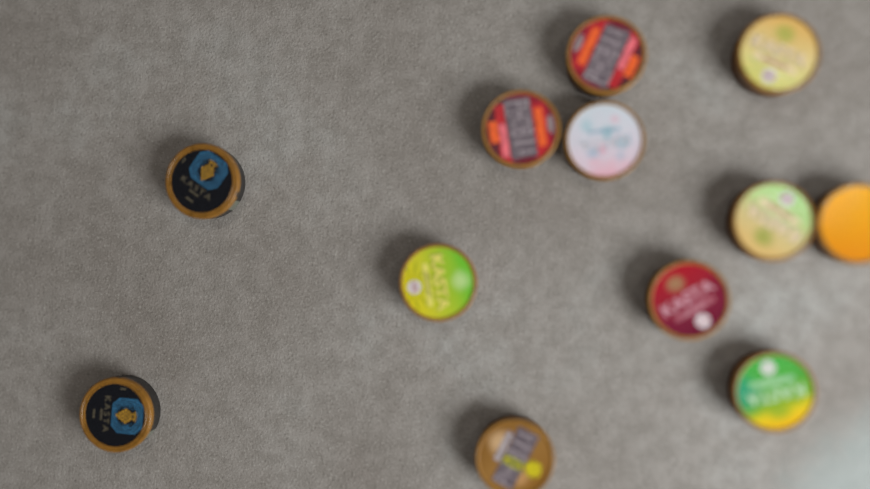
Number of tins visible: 12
